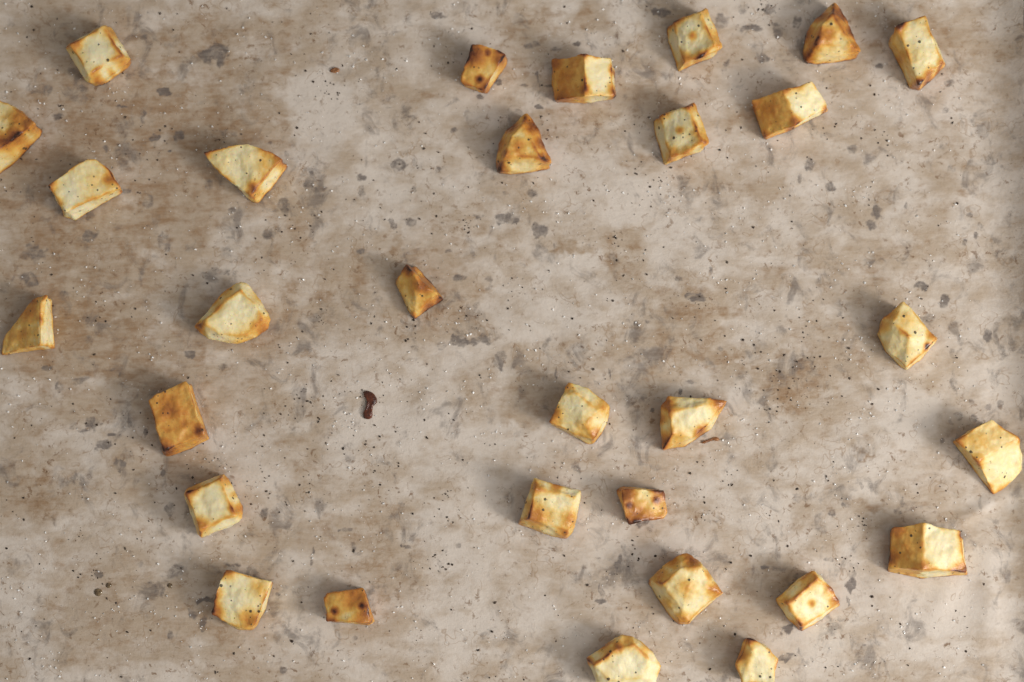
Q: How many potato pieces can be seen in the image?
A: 30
